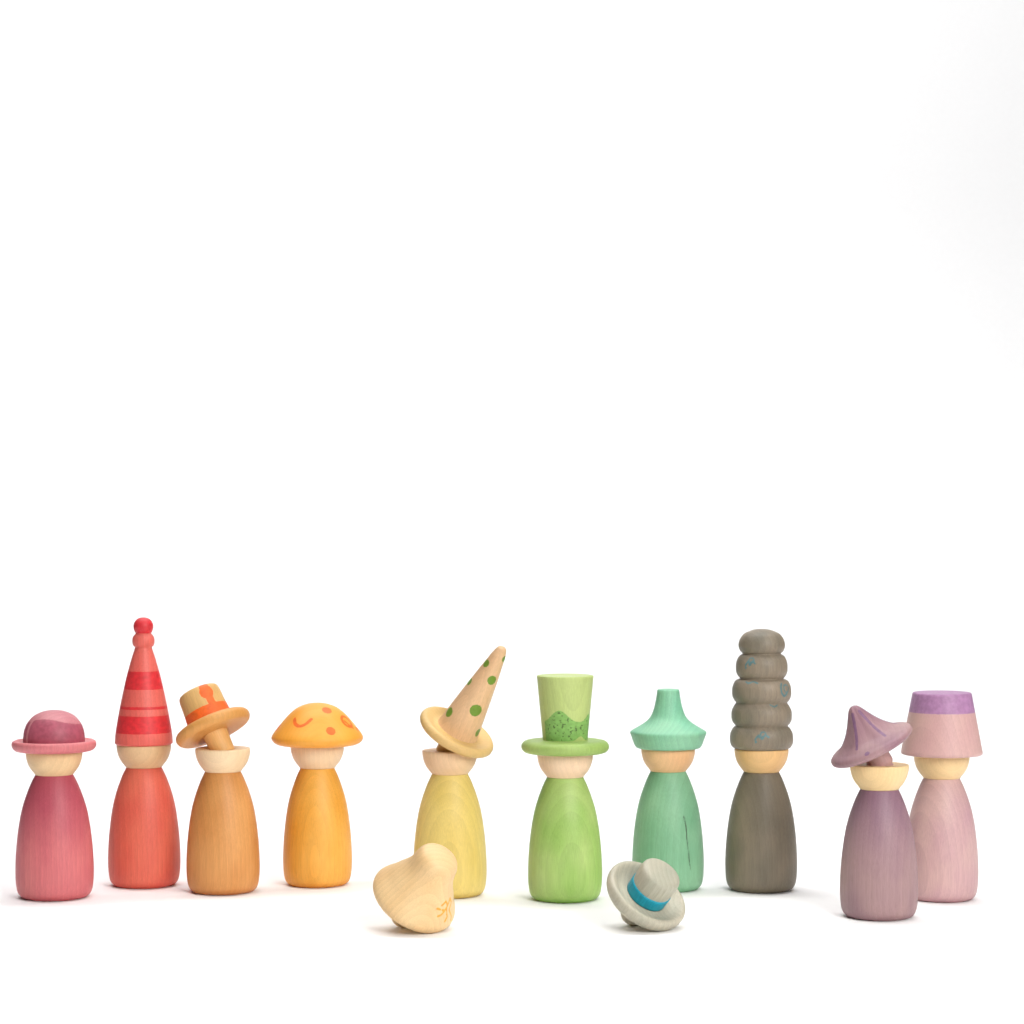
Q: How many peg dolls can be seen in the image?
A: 10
